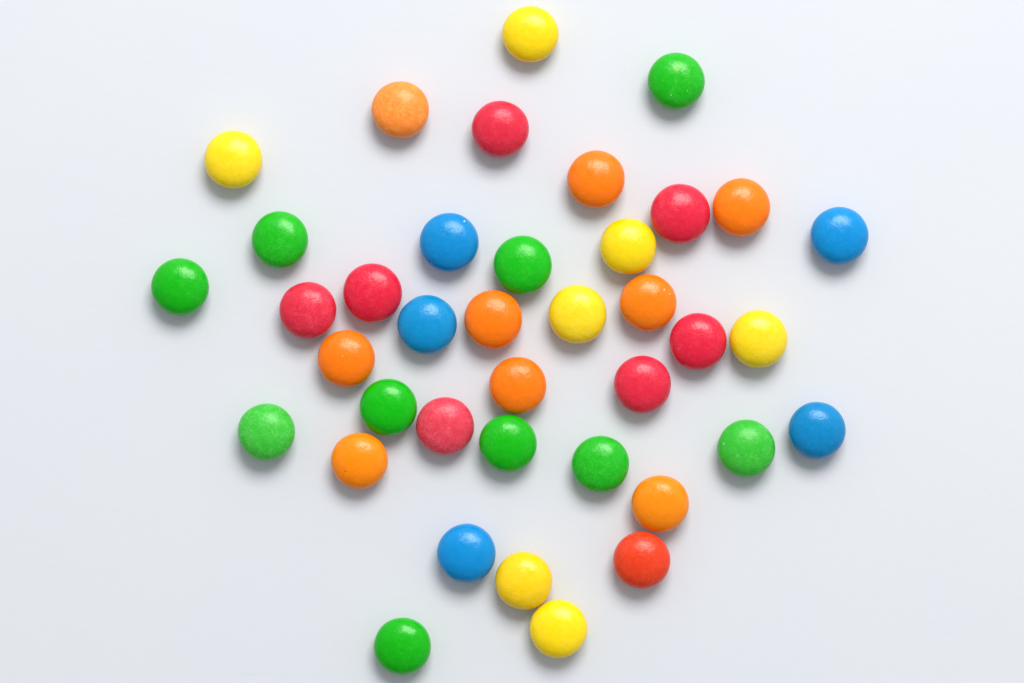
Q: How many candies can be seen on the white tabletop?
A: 39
